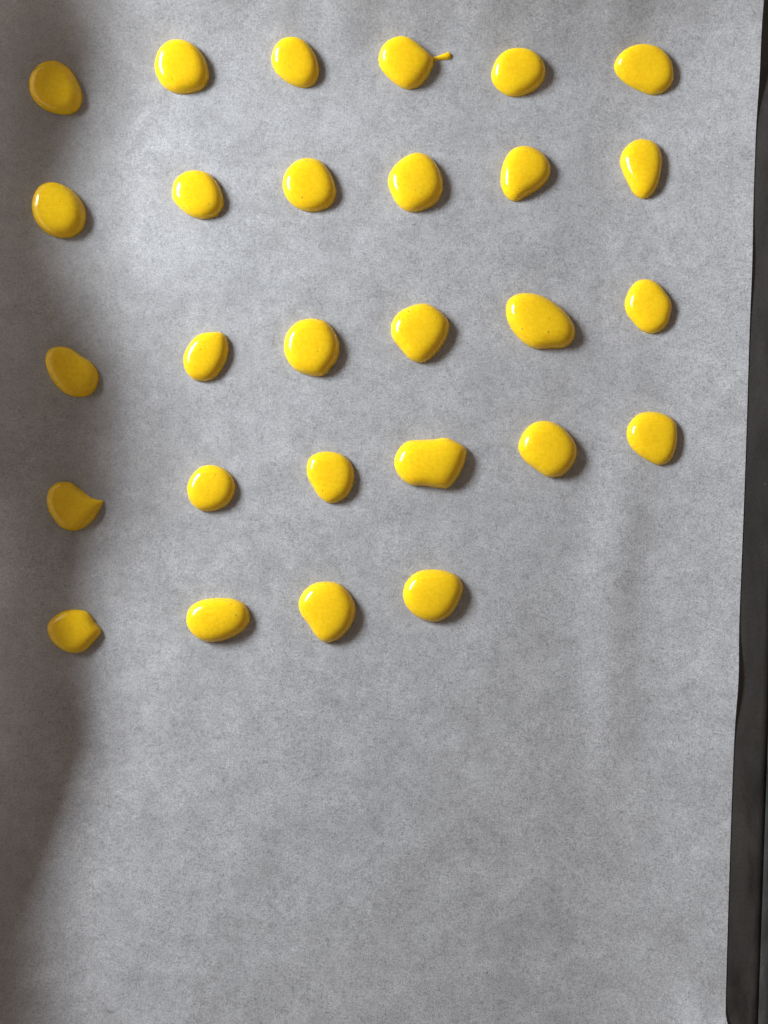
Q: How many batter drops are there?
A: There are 28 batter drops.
